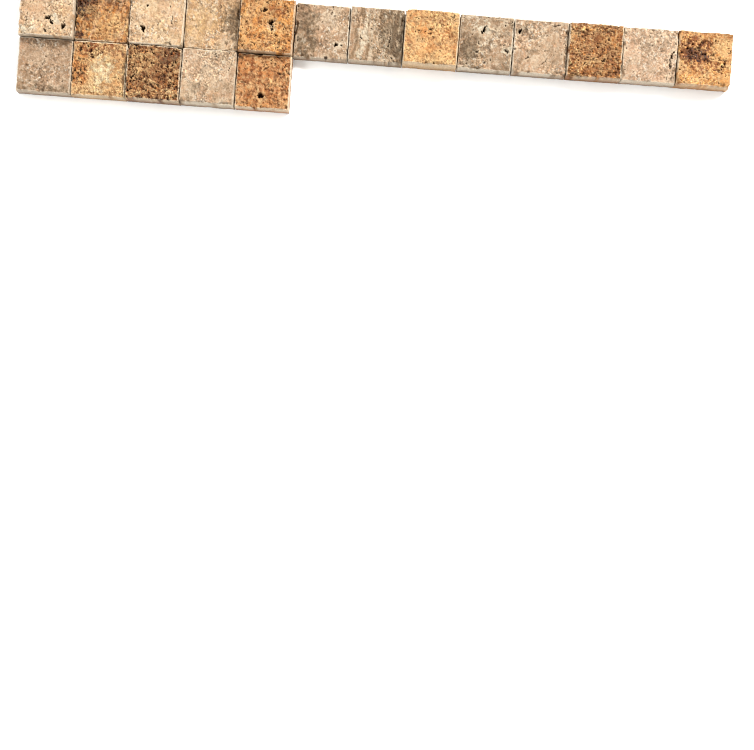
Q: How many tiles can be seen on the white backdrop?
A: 18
